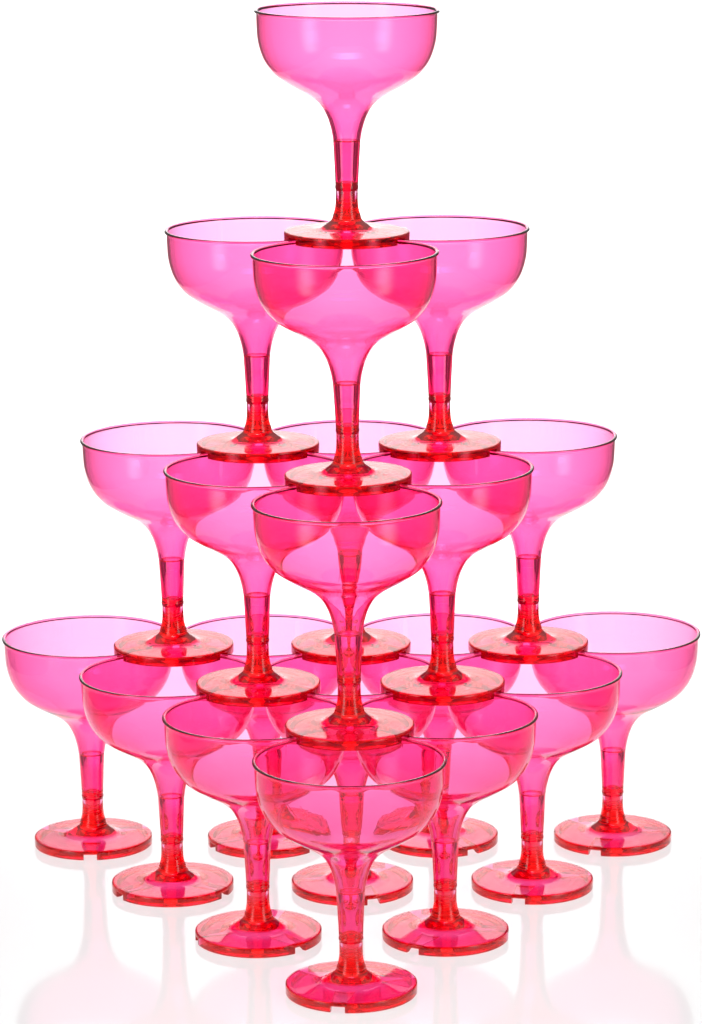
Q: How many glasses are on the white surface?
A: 20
